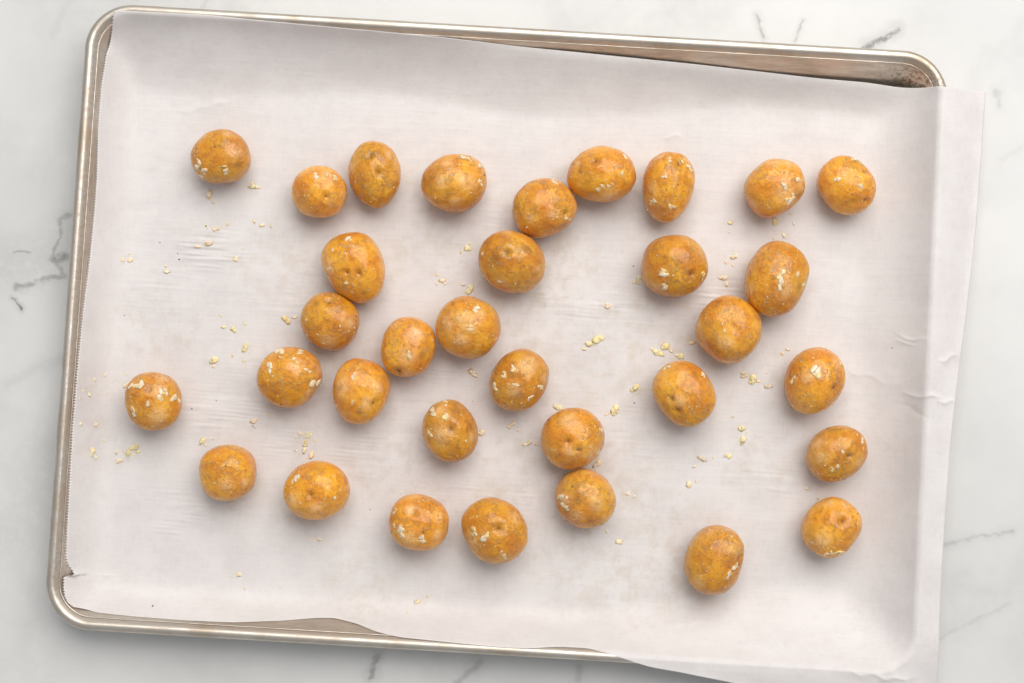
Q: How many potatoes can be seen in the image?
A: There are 33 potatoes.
